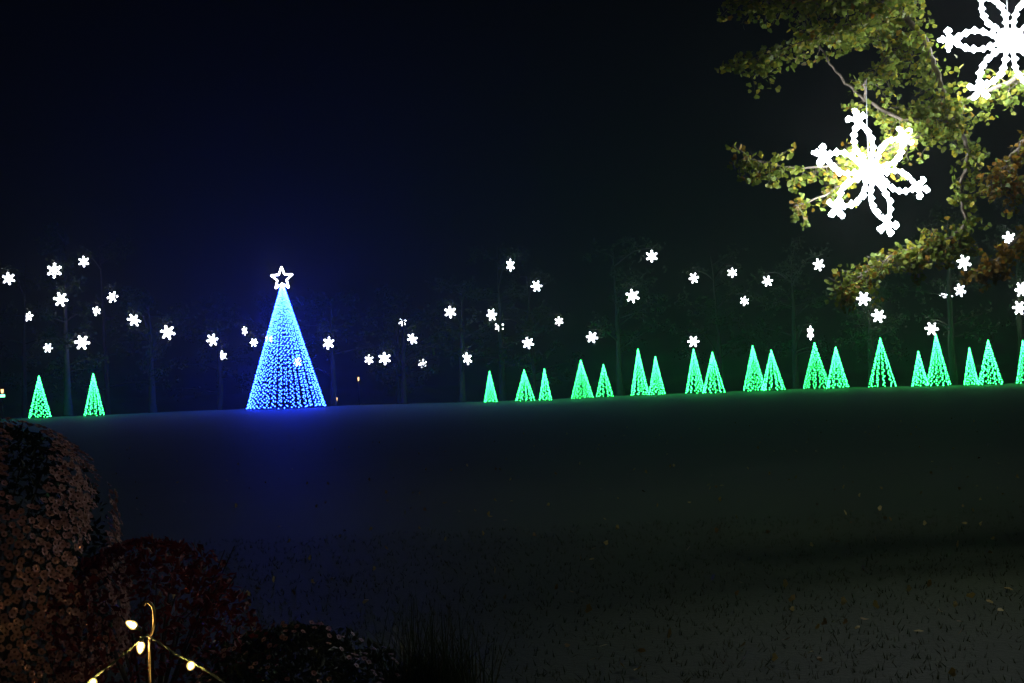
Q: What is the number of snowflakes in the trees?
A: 52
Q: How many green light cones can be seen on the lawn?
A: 21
